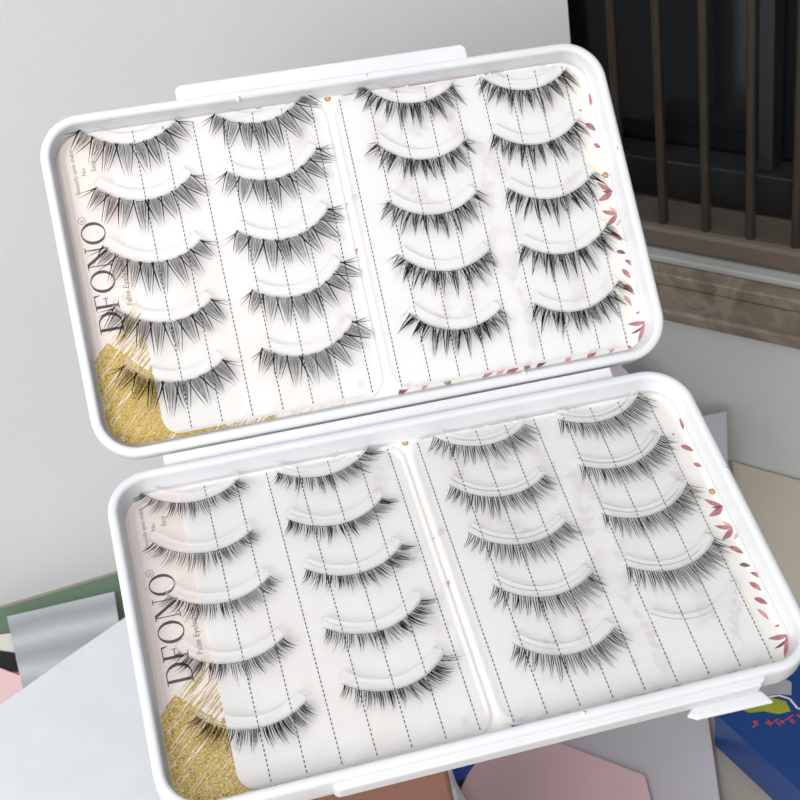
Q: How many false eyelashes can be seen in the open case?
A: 39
